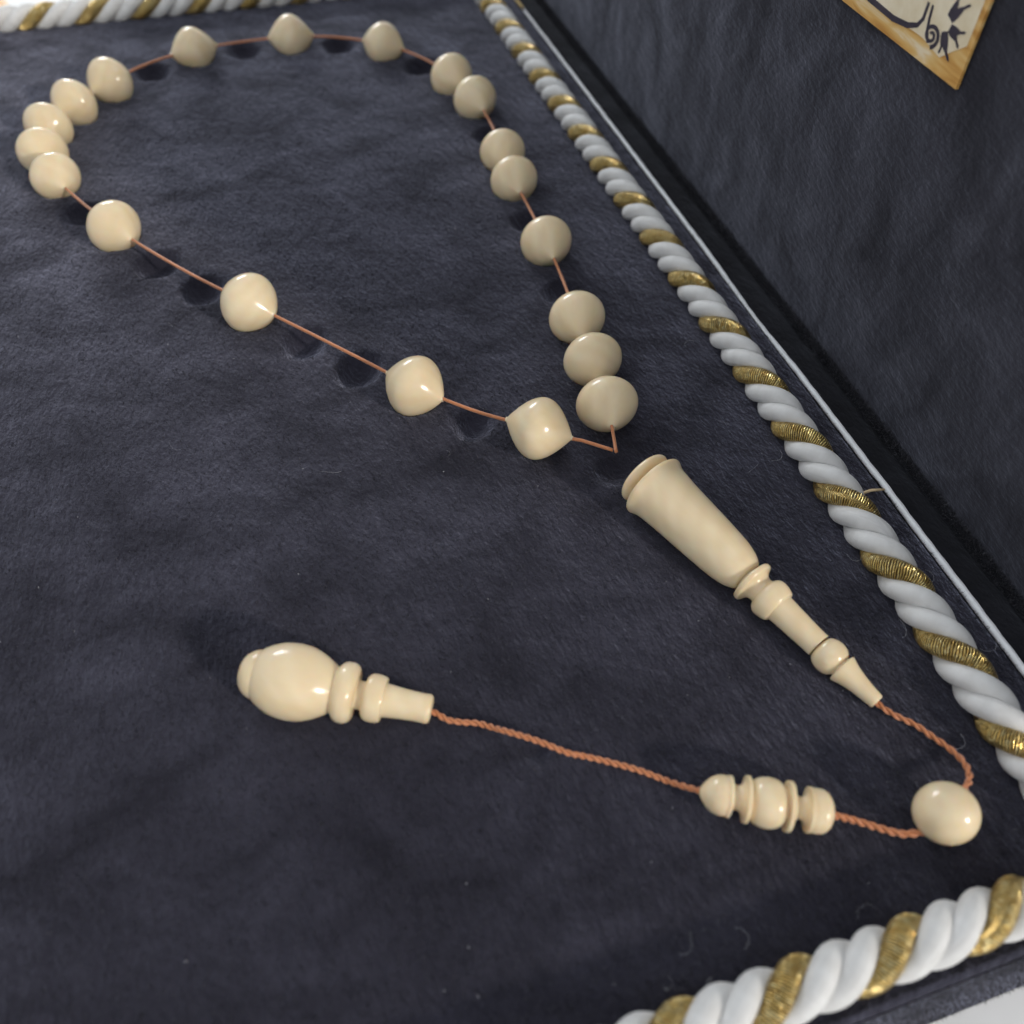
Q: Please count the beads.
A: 21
